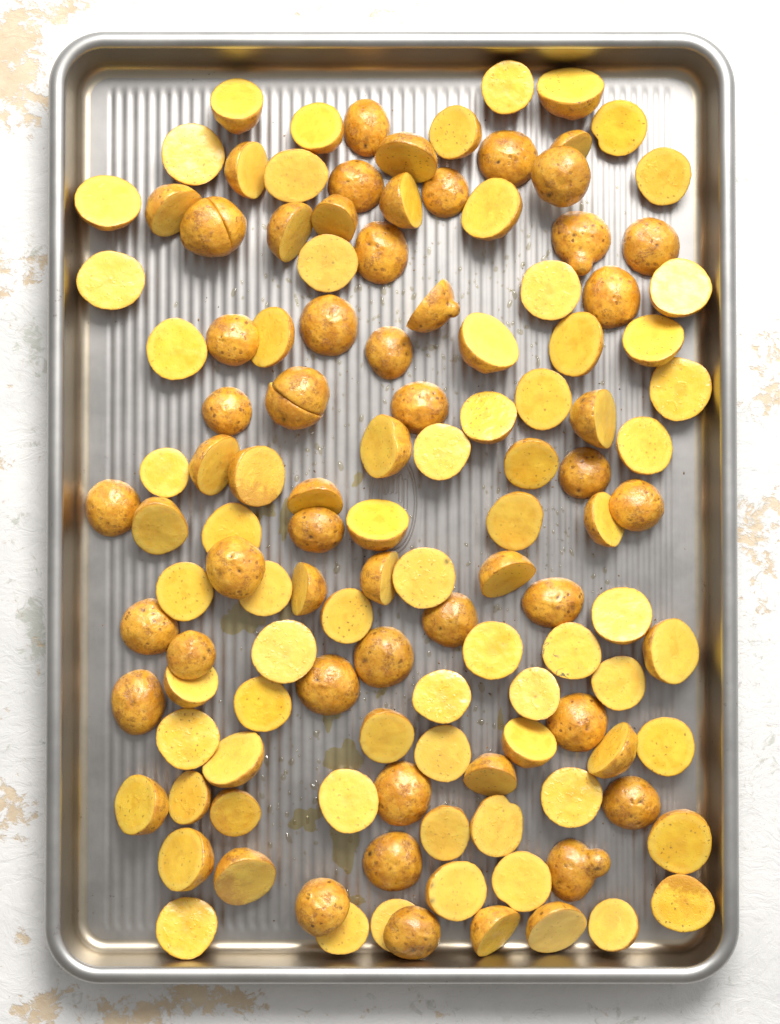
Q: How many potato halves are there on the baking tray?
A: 126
